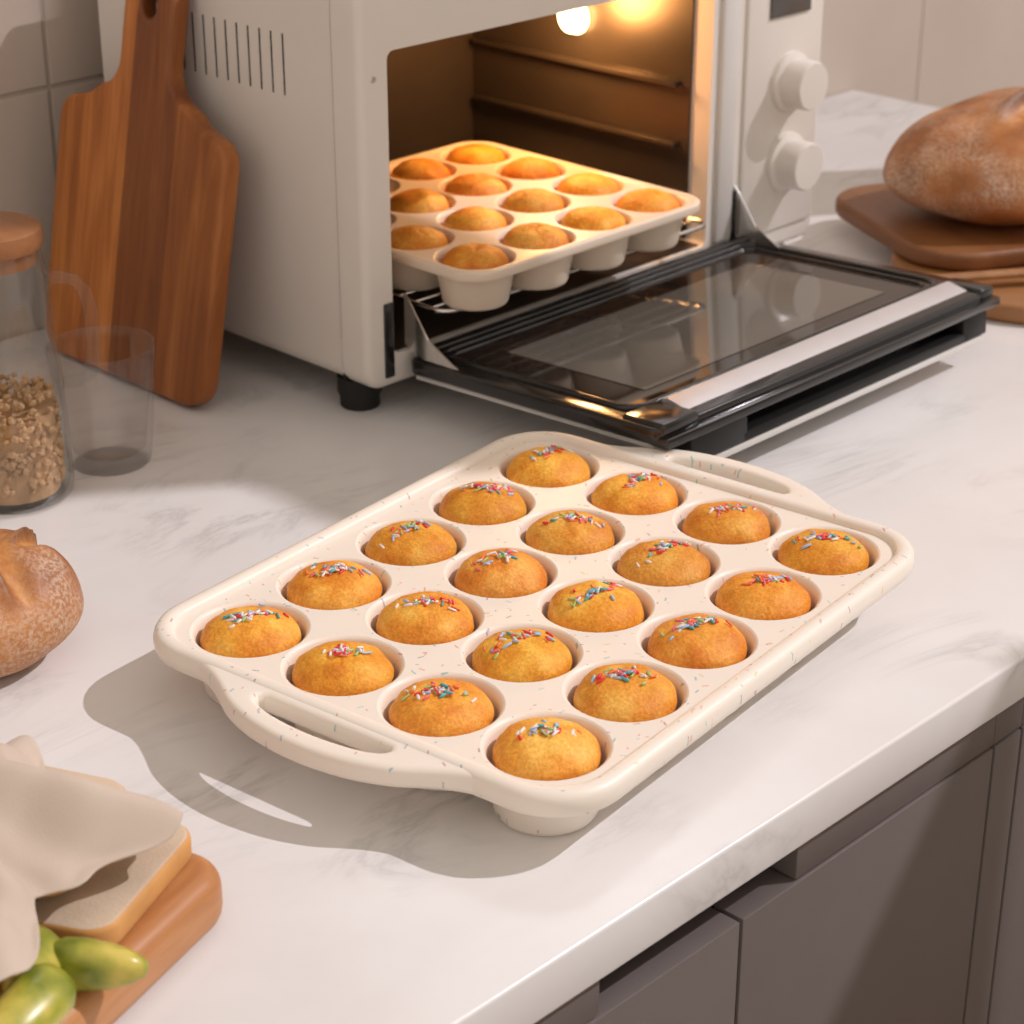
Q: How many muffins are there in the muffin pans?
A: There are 33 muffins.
